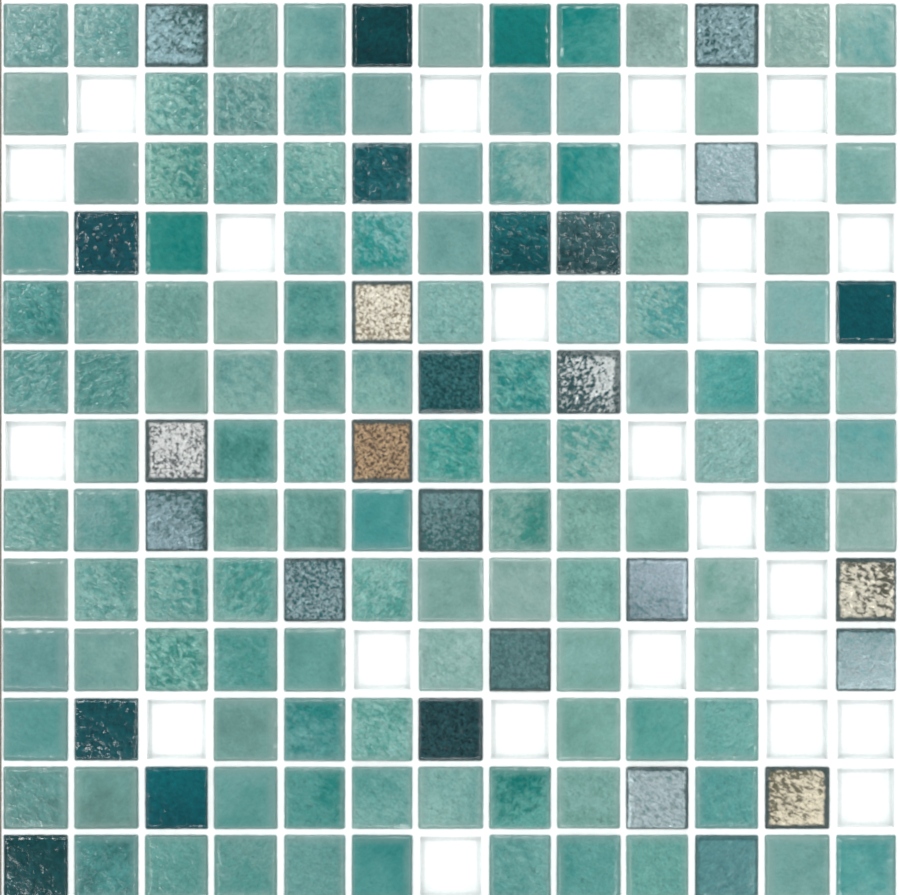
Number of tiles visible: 144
